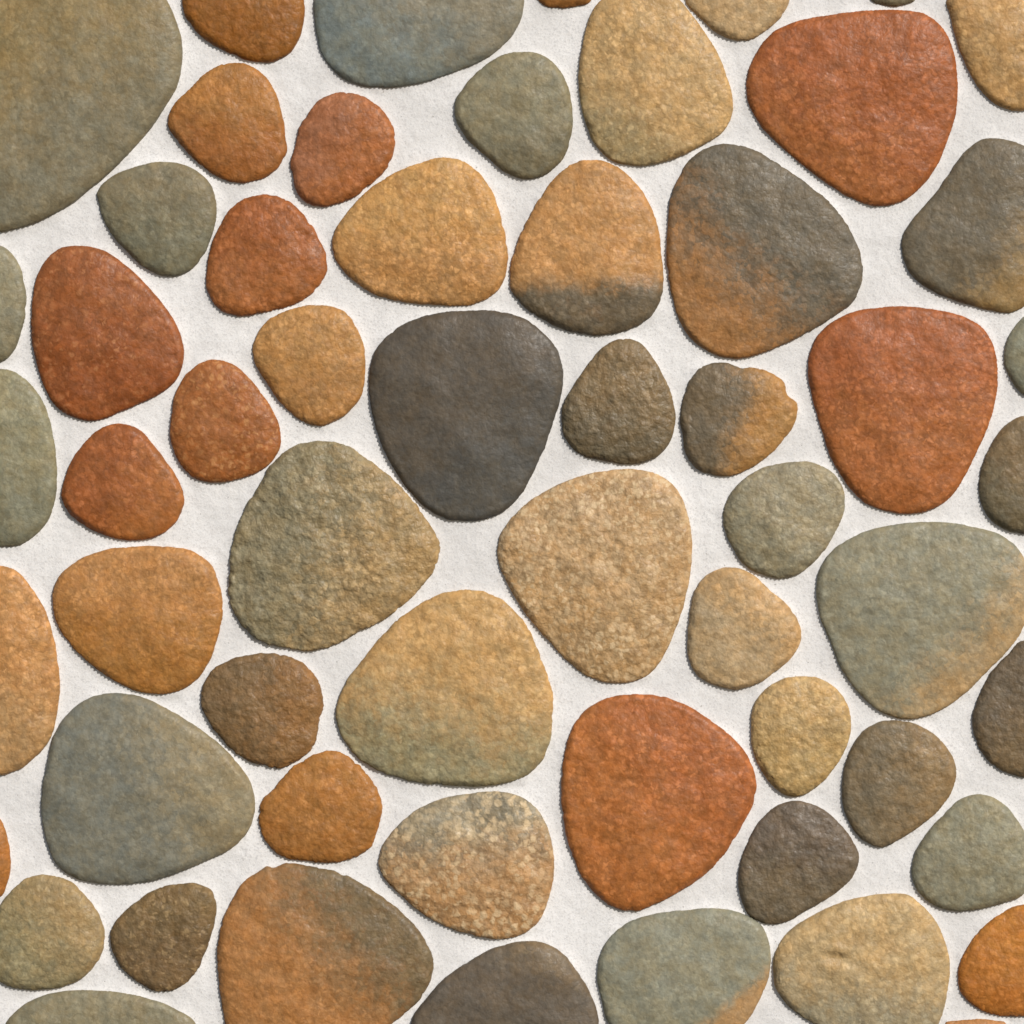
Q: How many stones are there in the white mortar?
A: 58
